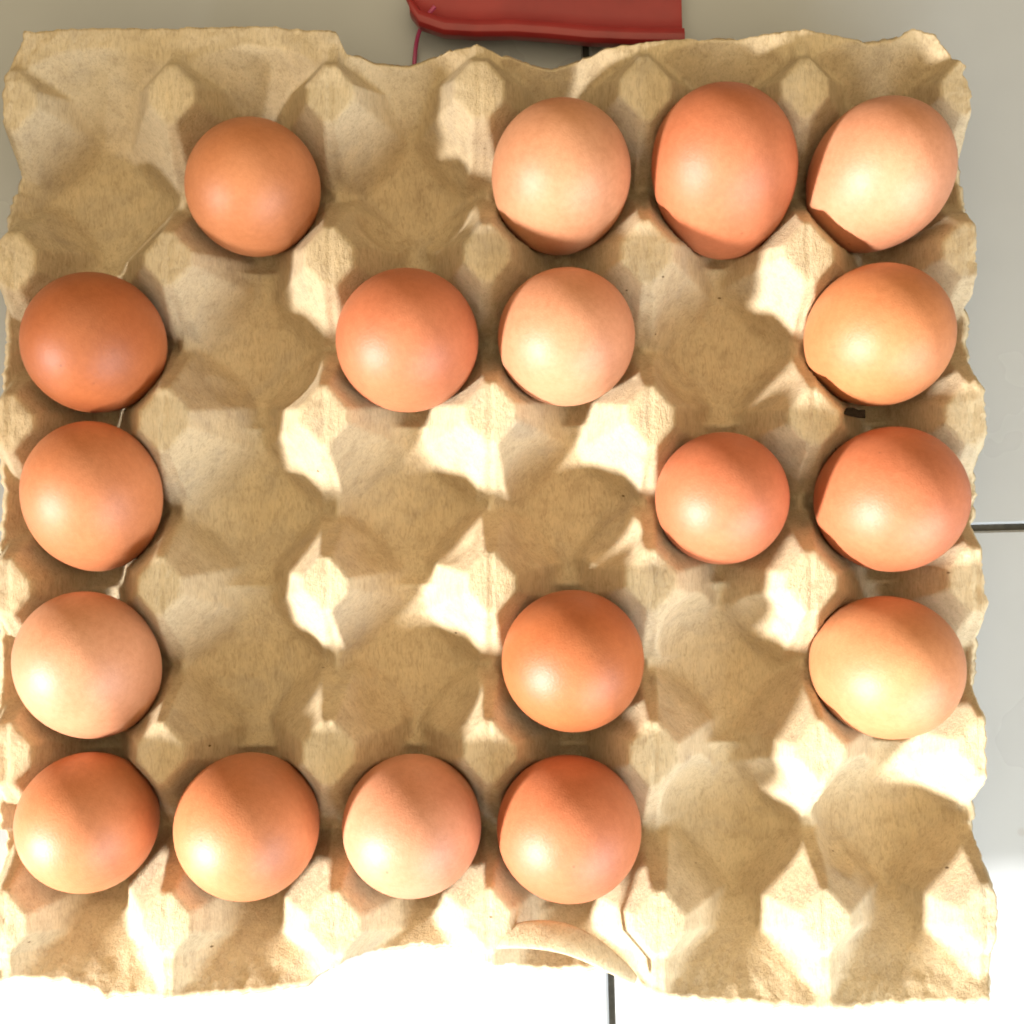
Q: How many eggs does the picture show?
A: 18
